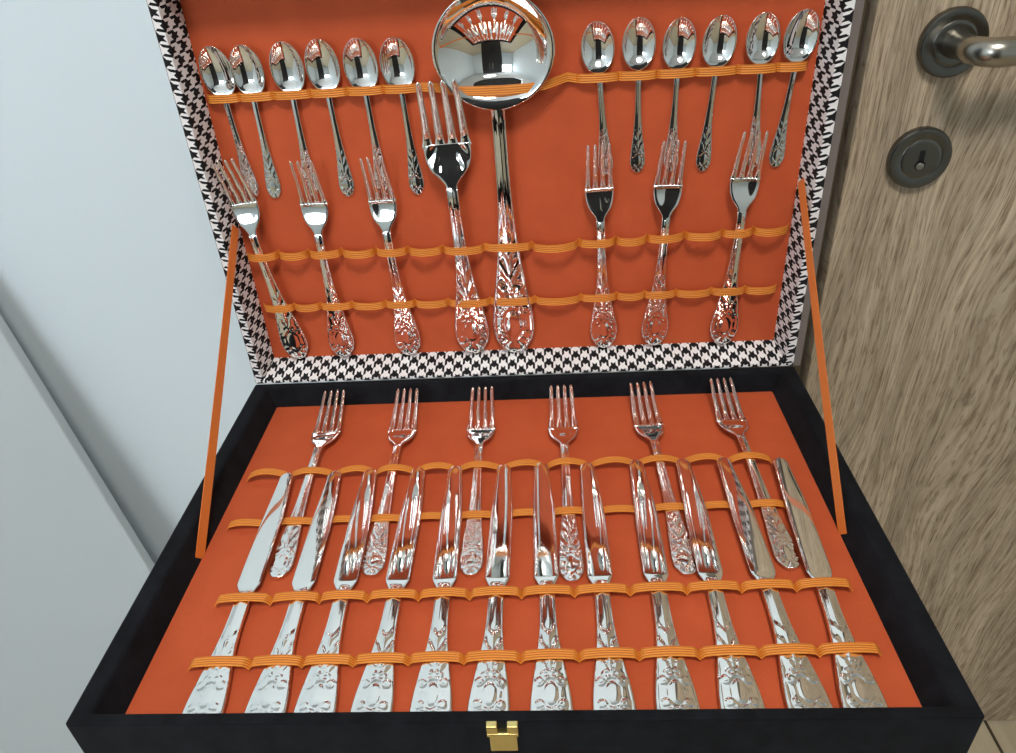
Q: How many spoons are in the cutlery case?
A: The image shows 12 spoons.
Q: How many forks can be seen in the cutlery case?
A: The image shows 13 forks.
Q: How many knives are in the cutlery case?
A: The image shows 12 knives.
